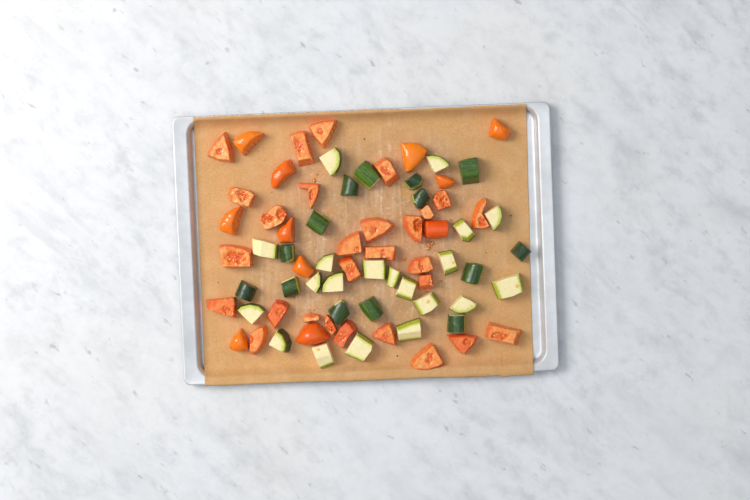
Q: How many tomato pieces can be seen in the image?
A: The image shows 39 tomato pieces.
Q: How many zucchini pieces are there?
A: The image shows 34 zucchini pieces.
